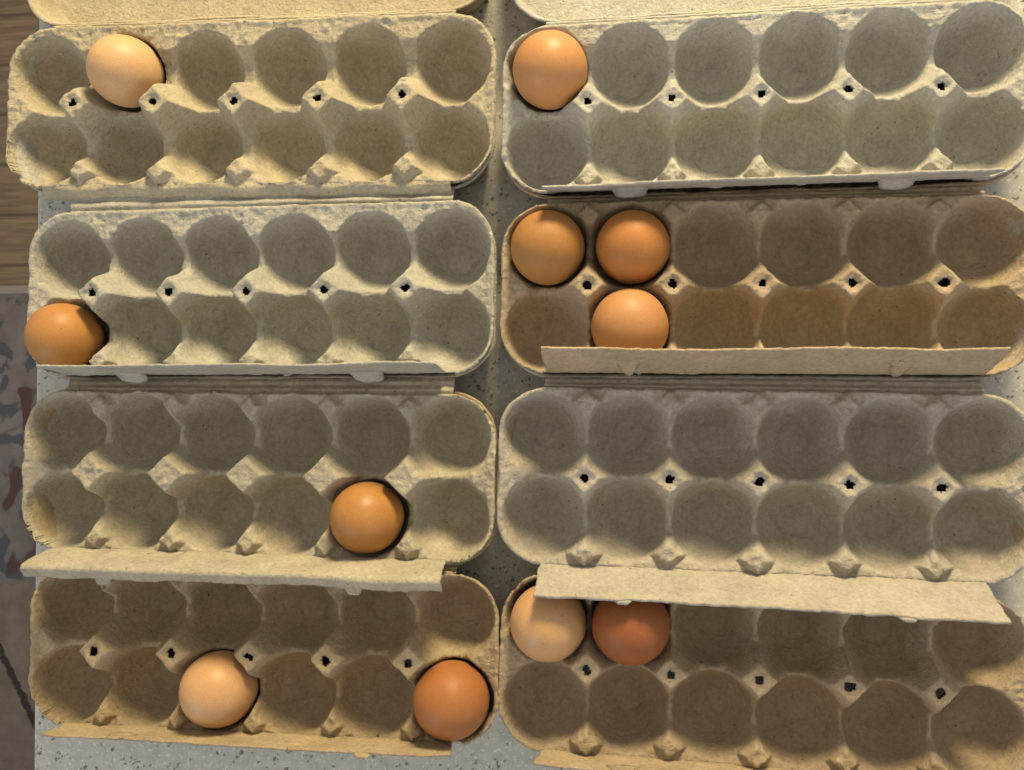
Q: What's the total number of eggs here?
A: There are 11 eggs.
